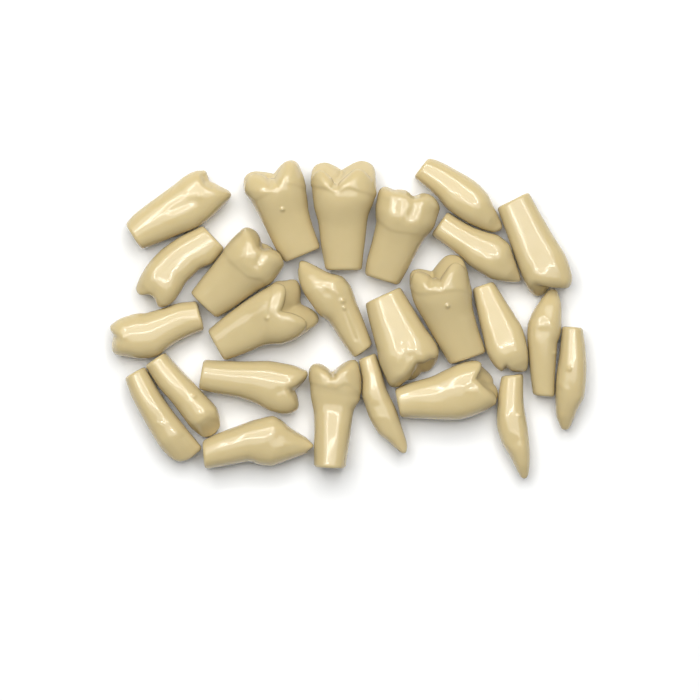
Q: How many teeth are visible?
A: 25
